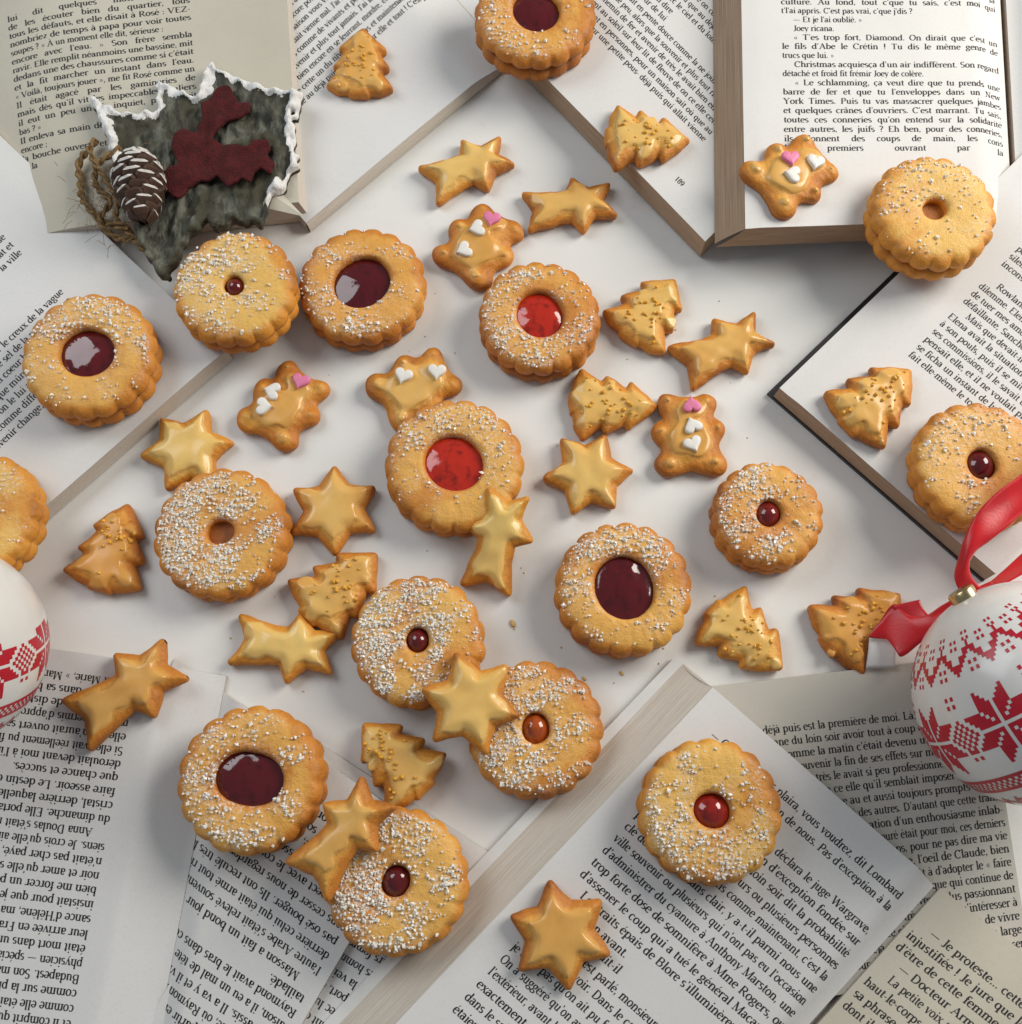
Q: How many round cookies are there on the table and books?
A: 17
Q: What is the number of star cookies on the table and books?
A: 12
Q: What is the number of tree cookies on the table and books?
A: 10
